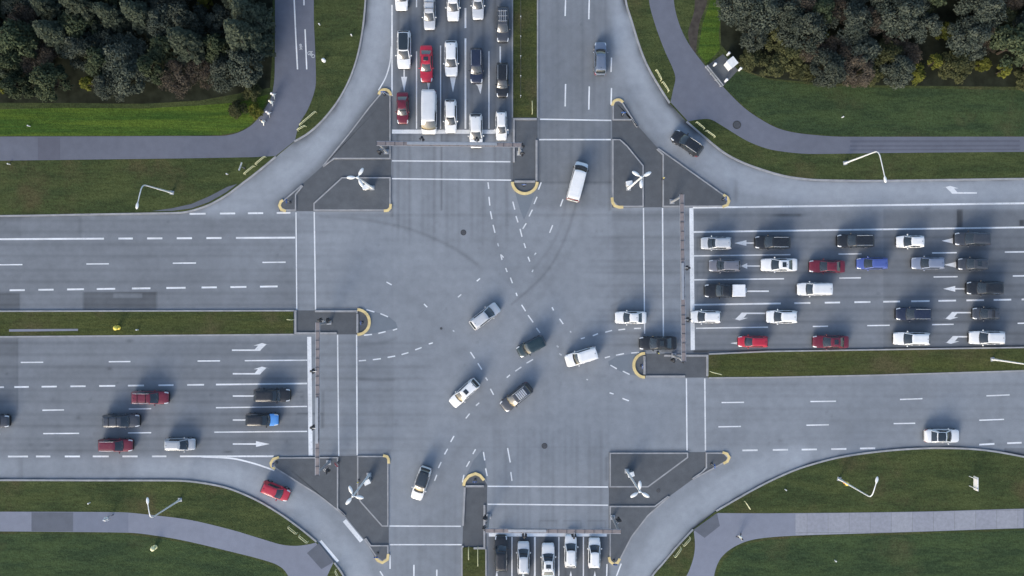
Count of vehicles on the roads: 62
